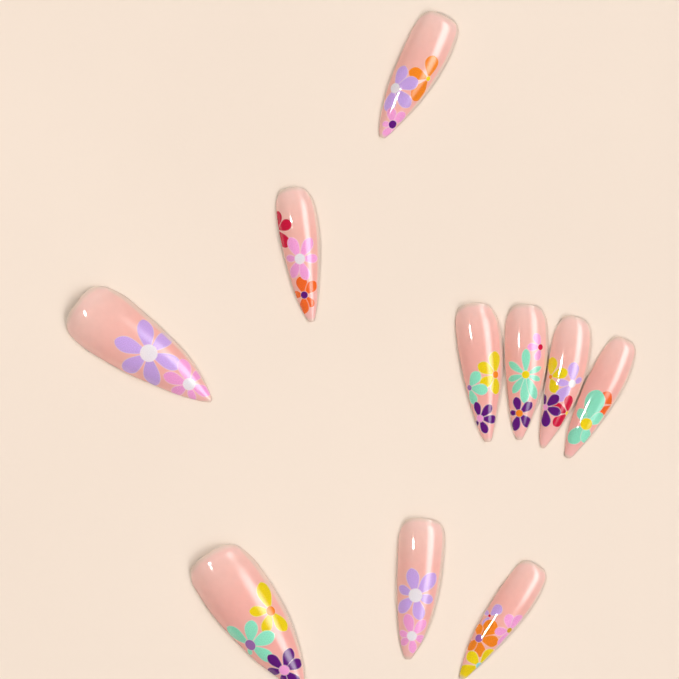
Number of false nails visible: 10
